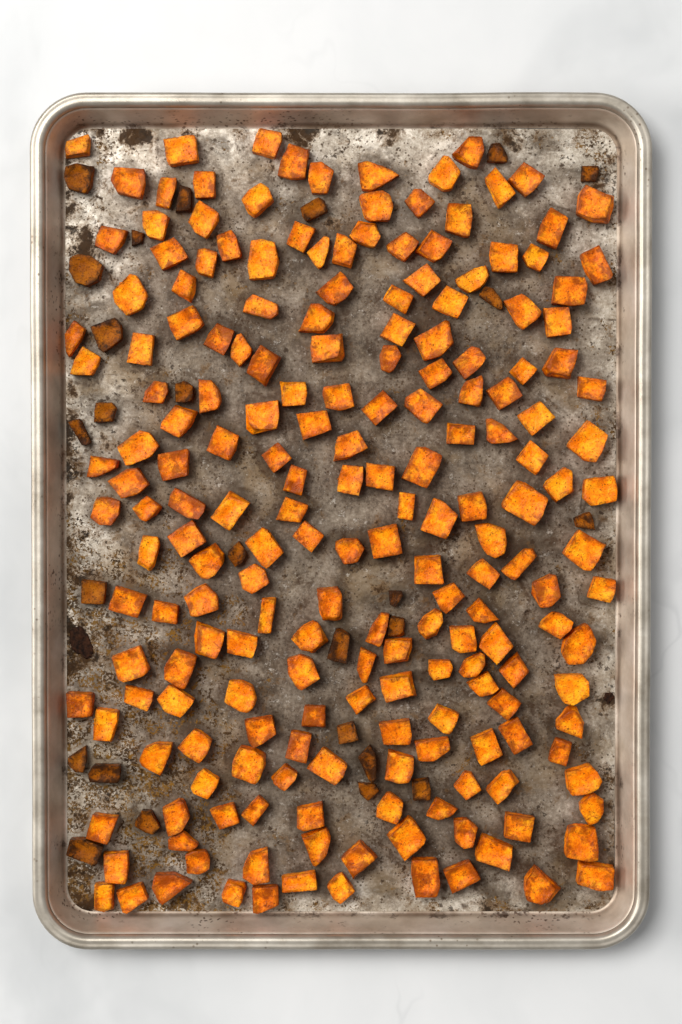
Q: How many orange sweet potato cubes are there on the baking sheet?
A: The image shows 200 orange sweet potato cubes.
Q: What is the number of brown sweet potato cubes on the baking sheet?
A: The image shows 26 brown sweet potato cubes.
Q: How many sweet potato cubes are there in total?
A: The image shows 226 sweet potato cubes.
